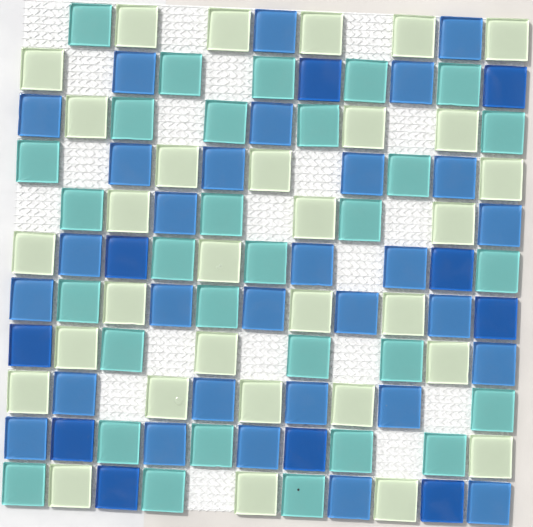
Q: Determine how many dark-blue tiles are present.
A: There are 10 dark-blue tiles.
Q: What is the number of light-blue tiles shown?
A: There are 30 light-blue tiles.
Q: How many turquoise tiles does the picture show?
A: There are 30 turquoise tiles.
